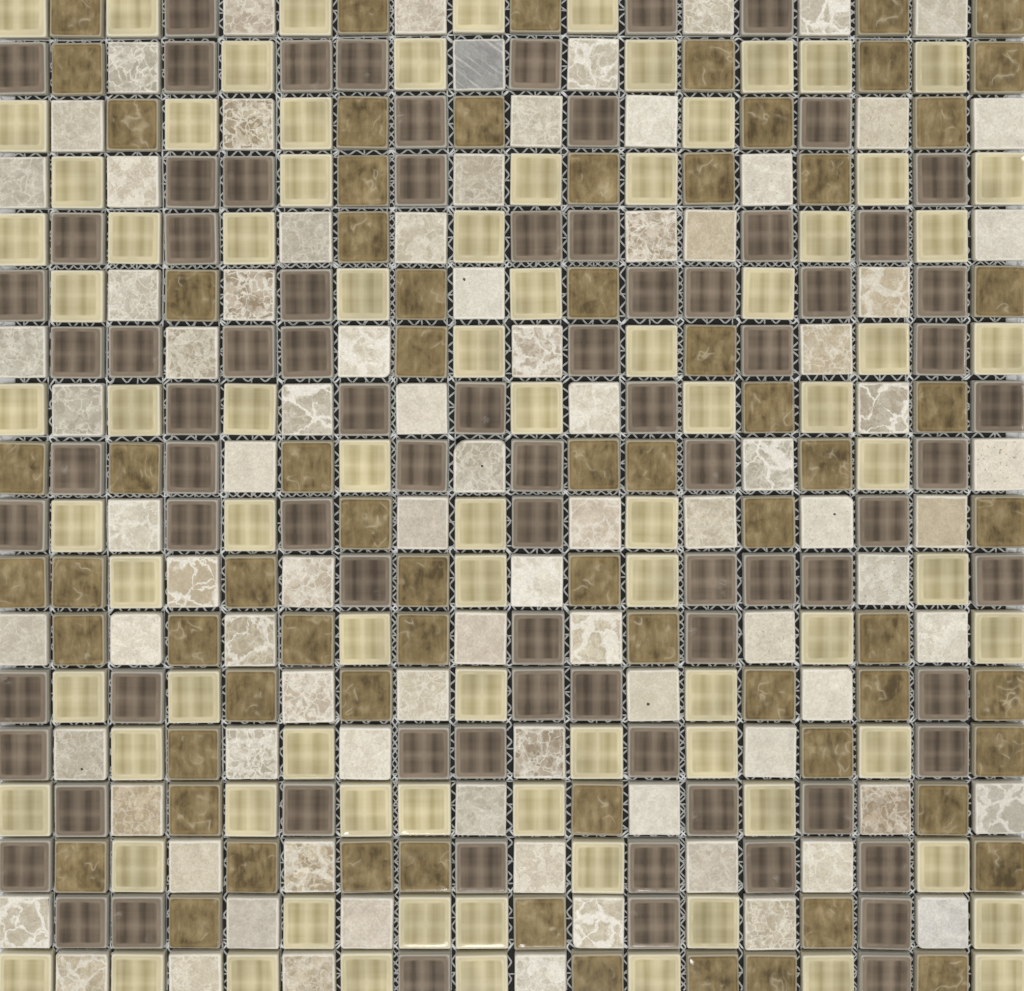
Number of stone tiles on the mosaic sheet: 87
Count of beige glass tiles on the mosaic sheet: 85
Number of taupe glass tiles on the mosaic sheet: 82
